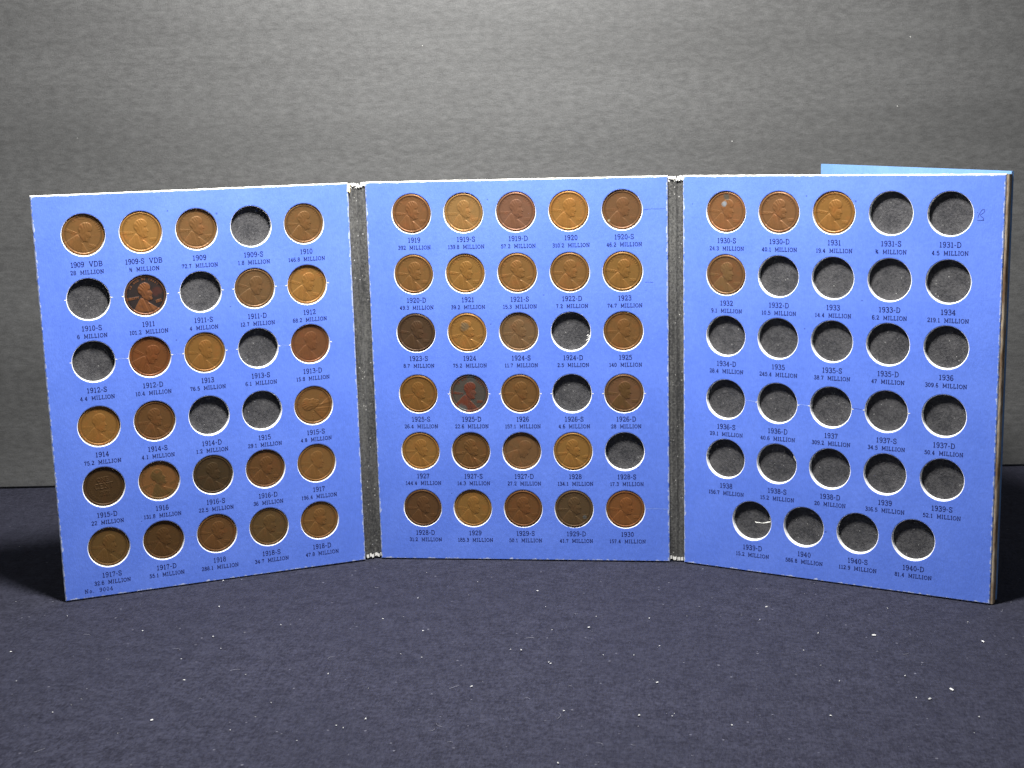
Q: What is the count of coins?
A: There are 54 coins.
